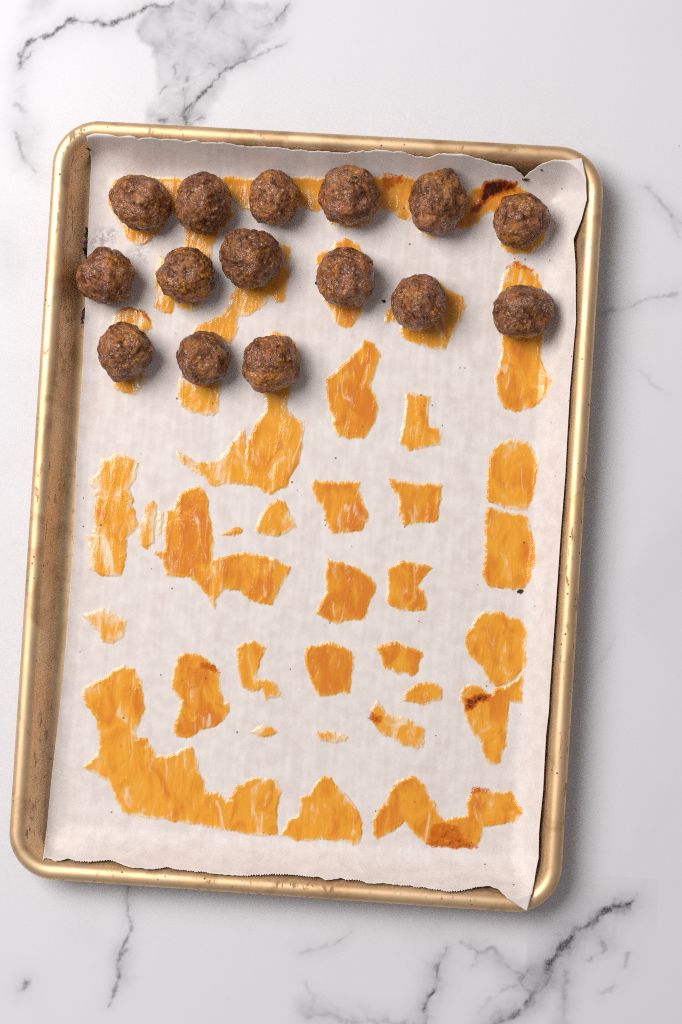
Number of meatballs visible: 15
